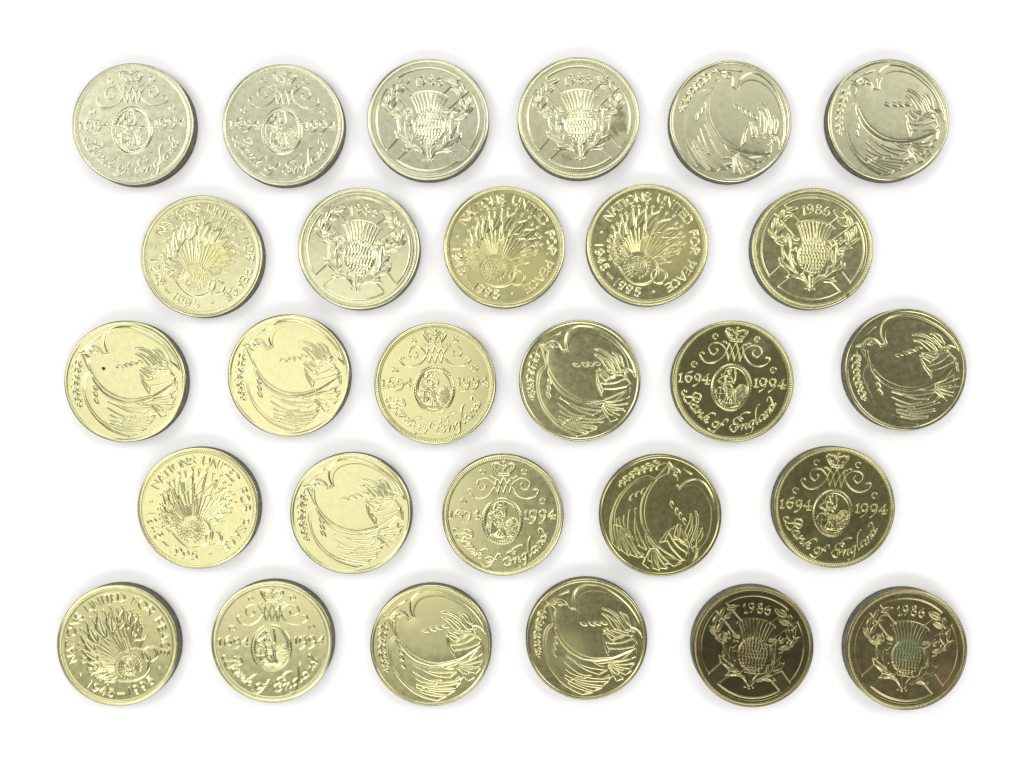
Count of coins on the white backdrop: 28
